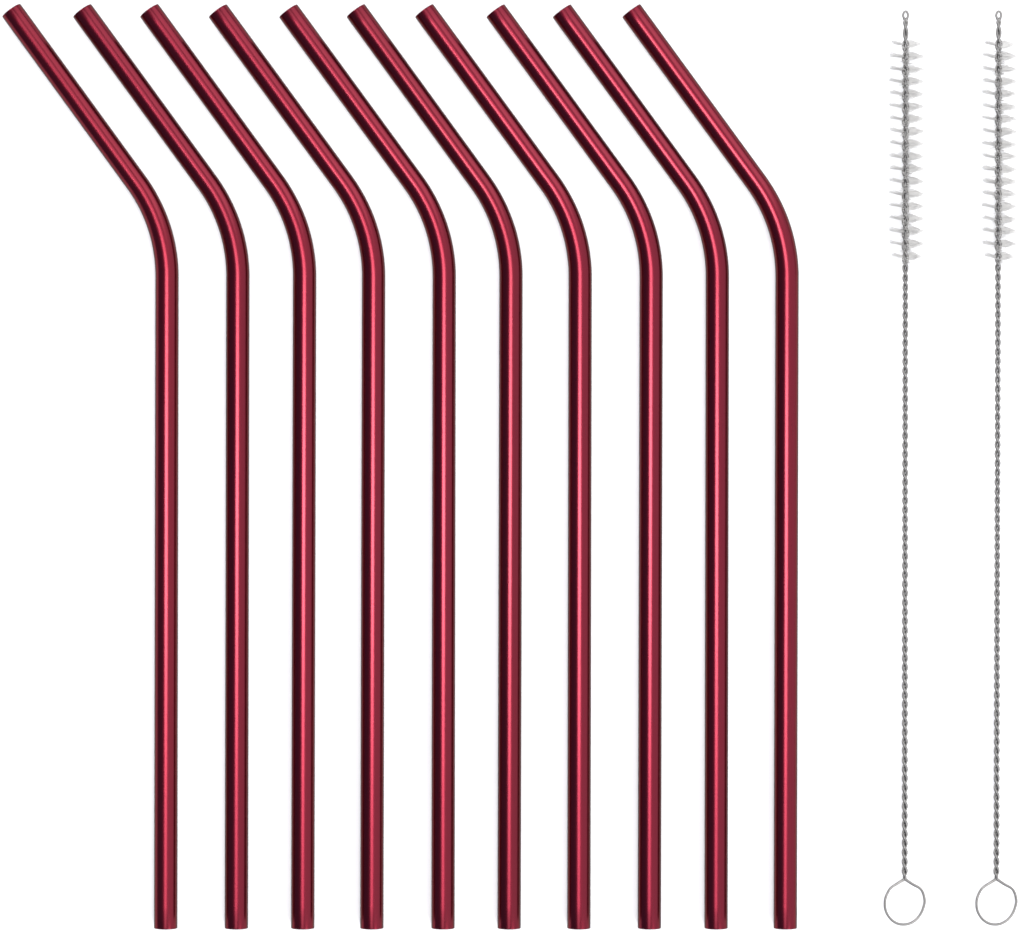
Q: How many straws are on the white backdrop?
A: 10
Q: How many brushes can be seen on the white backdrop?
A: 2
